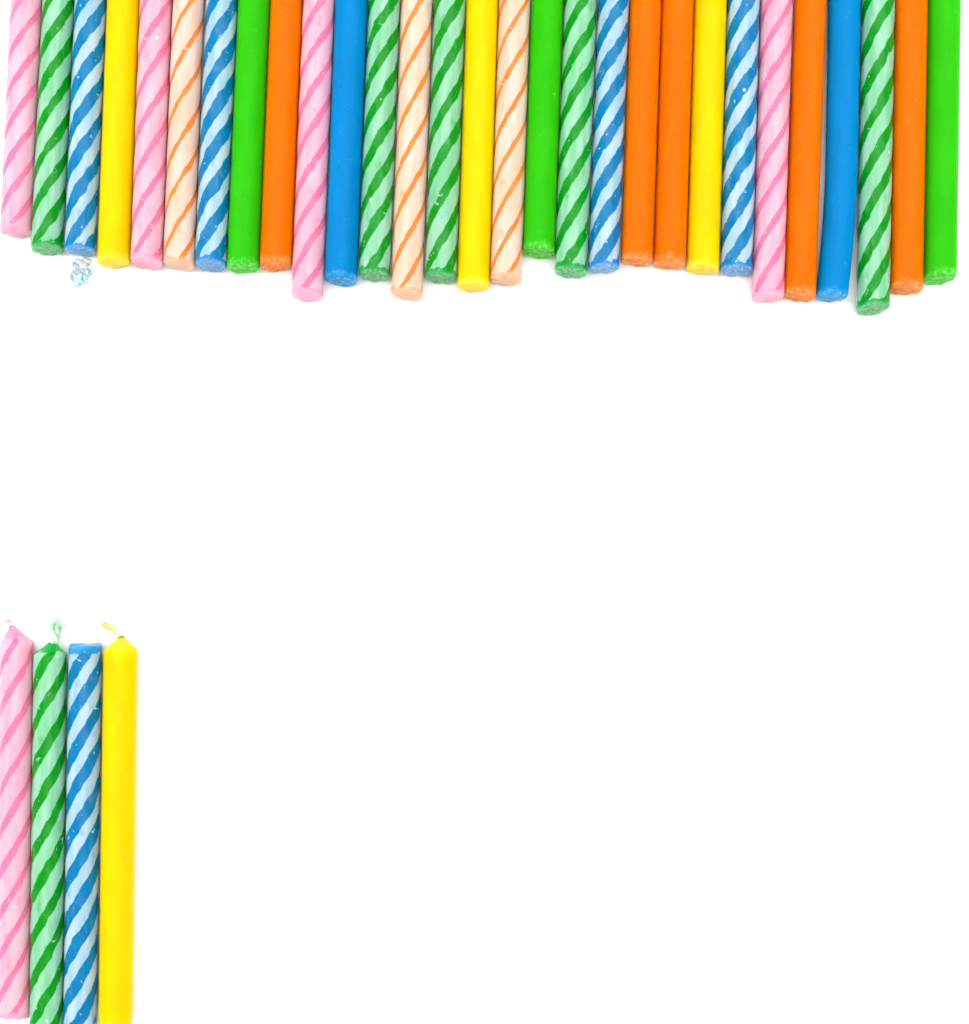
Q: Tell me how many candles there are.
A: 33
